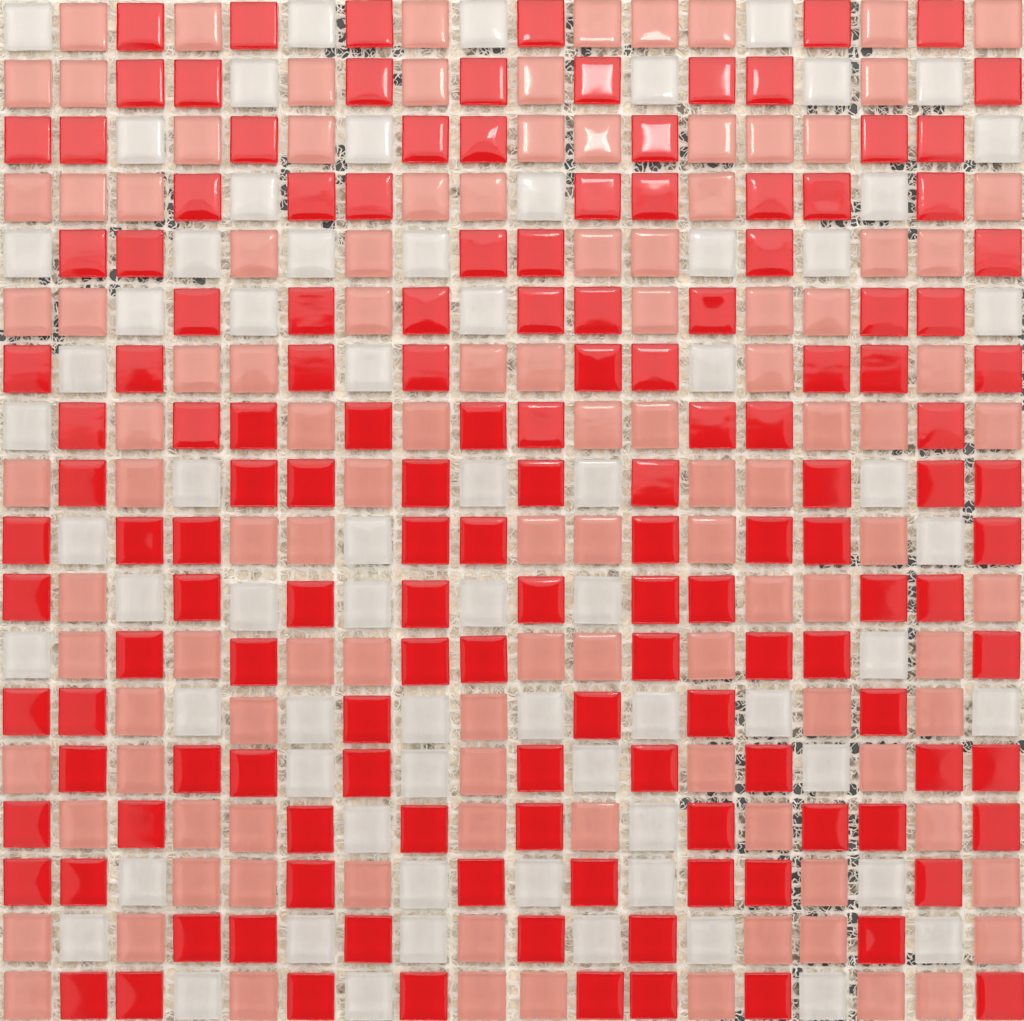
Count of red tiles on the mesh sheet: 143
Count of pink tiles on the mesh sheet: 112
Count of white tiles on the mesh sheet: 69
